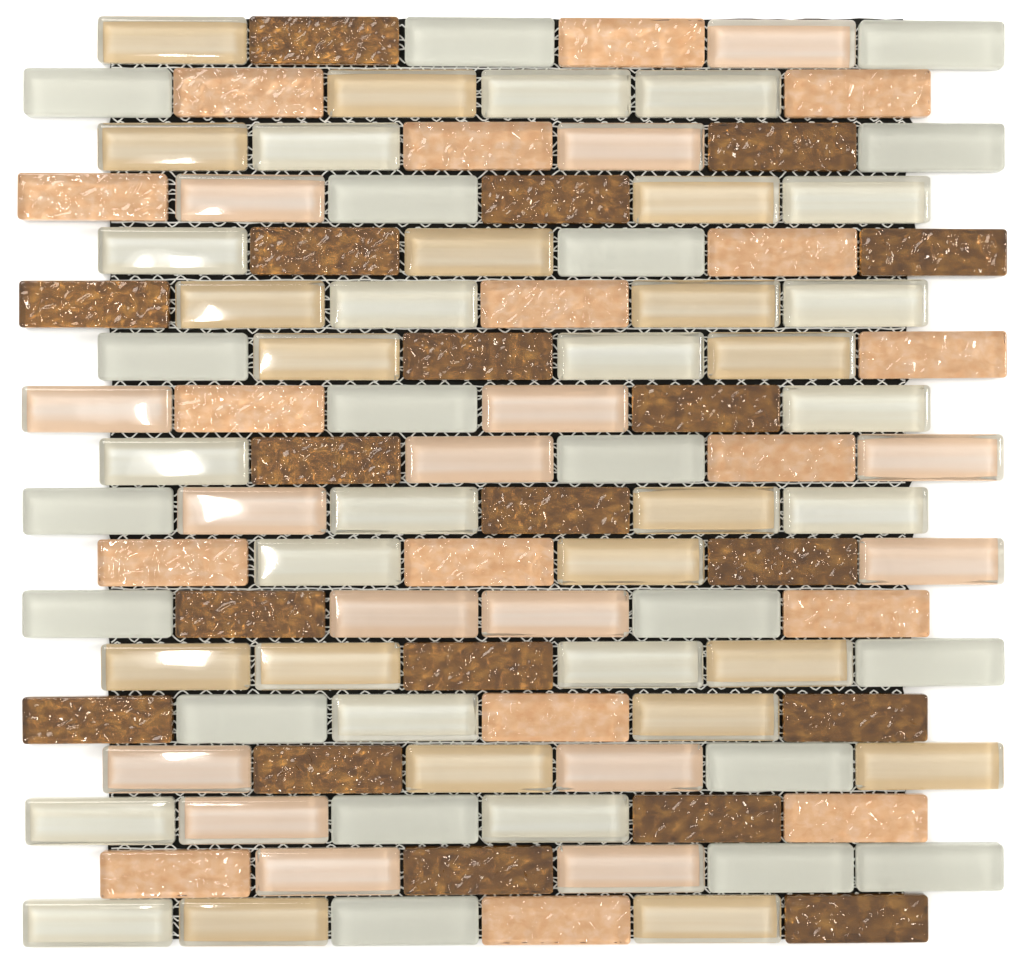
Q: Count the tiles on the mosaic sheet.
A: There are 108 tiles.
